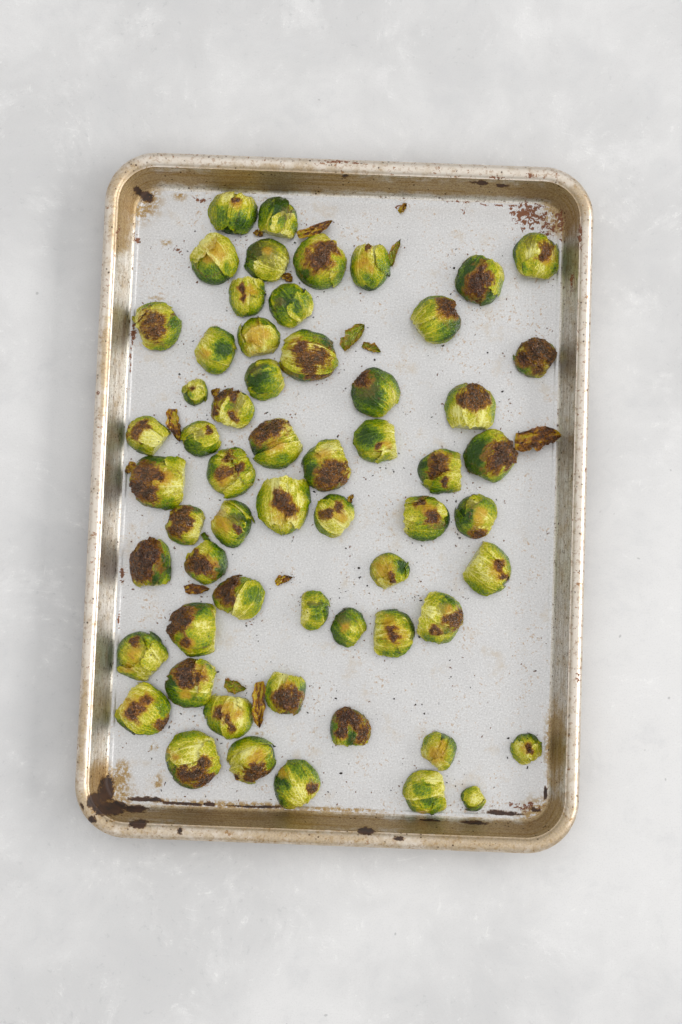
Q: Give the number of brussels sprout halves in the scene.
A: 59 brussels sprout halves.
